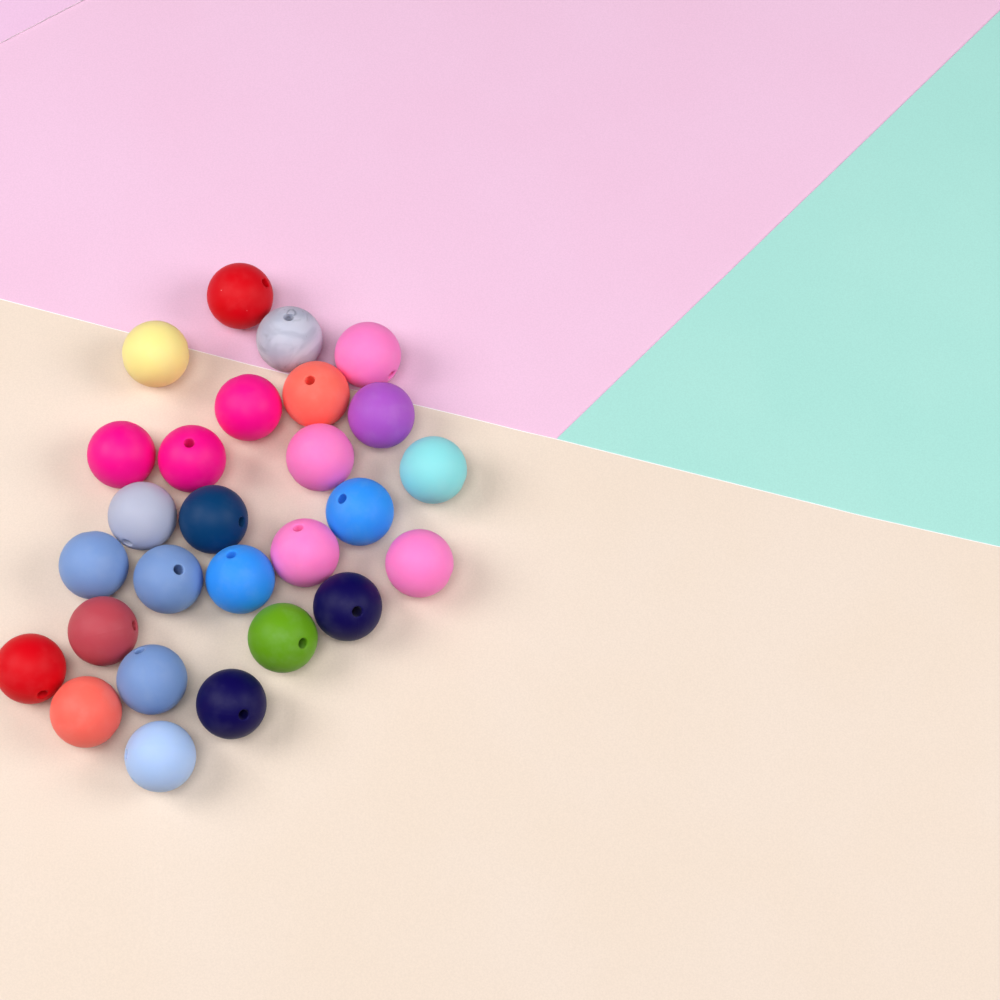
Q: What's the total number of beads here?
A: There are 27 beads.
